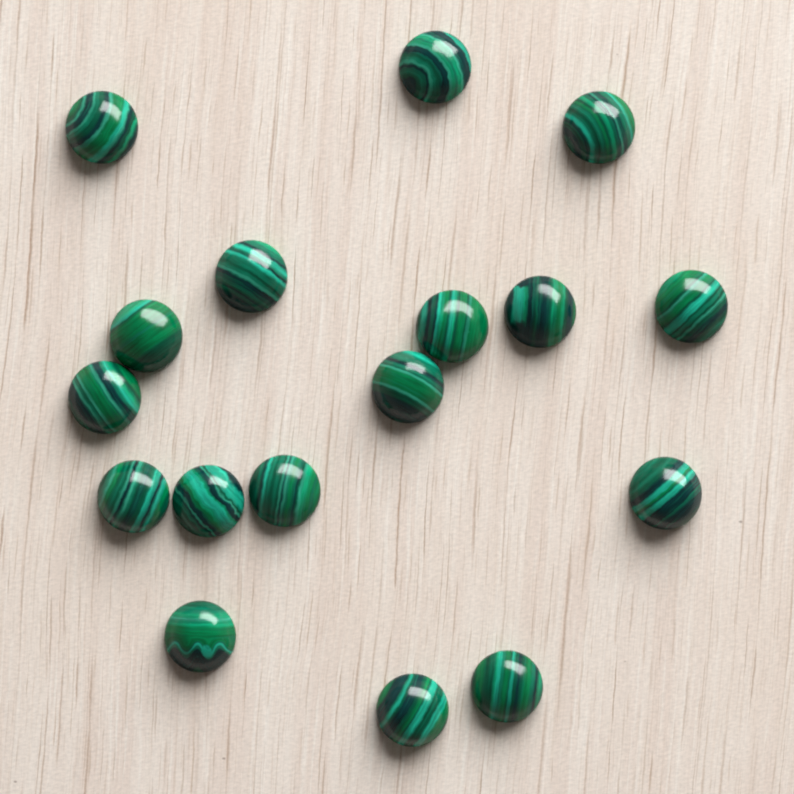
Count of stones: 17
